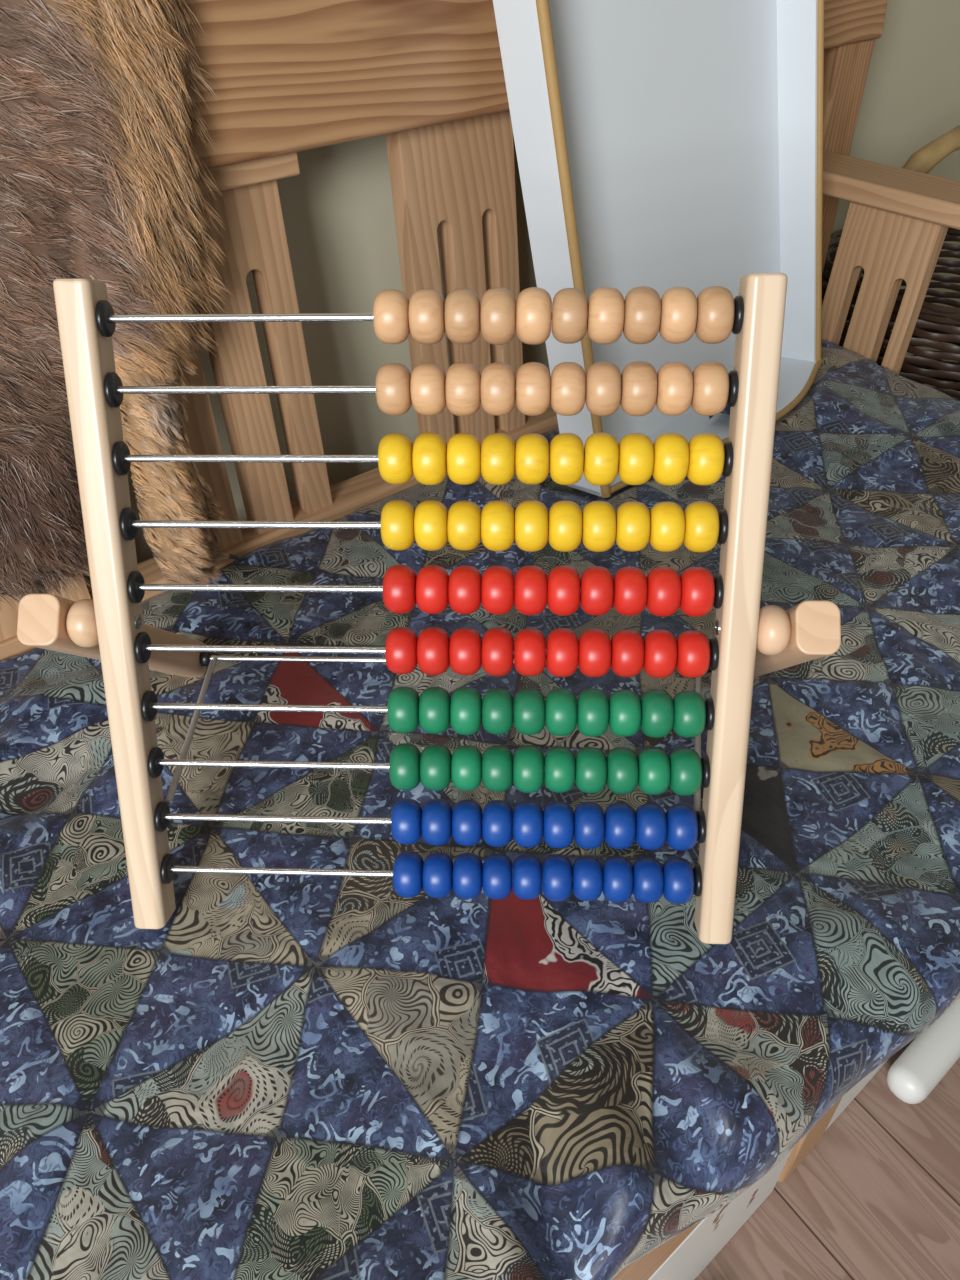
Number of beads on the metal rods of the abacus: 100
